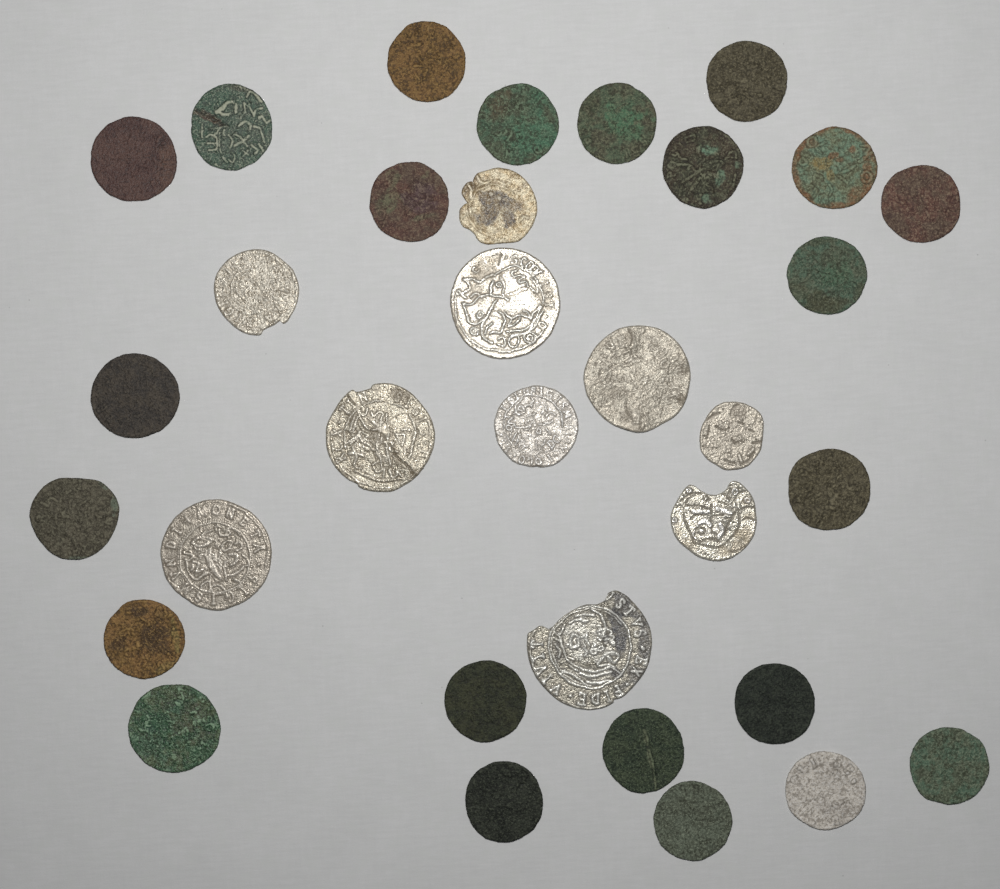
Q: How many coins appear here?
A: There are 33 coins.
